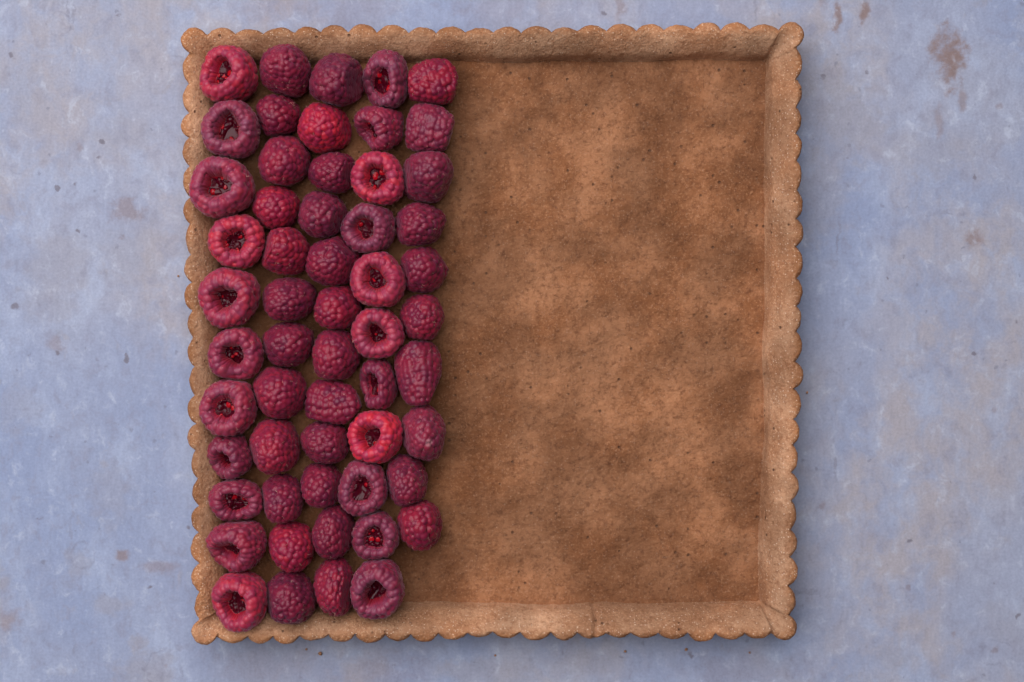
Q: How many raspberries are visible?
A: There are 56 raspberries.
